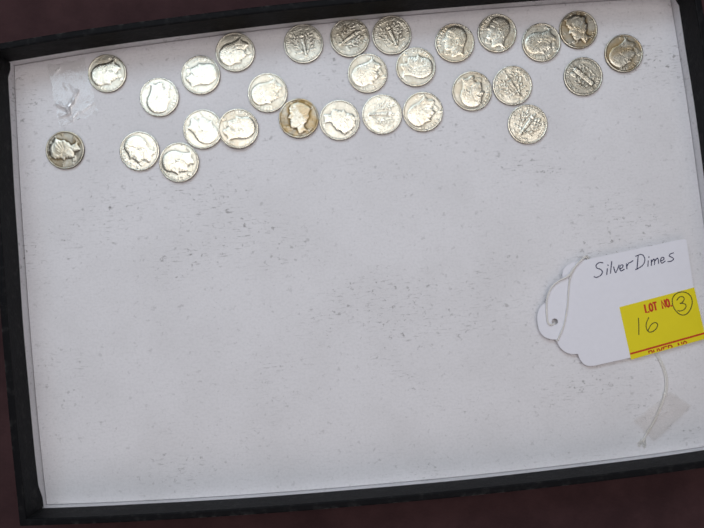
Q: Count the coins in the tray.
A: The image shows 28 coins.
